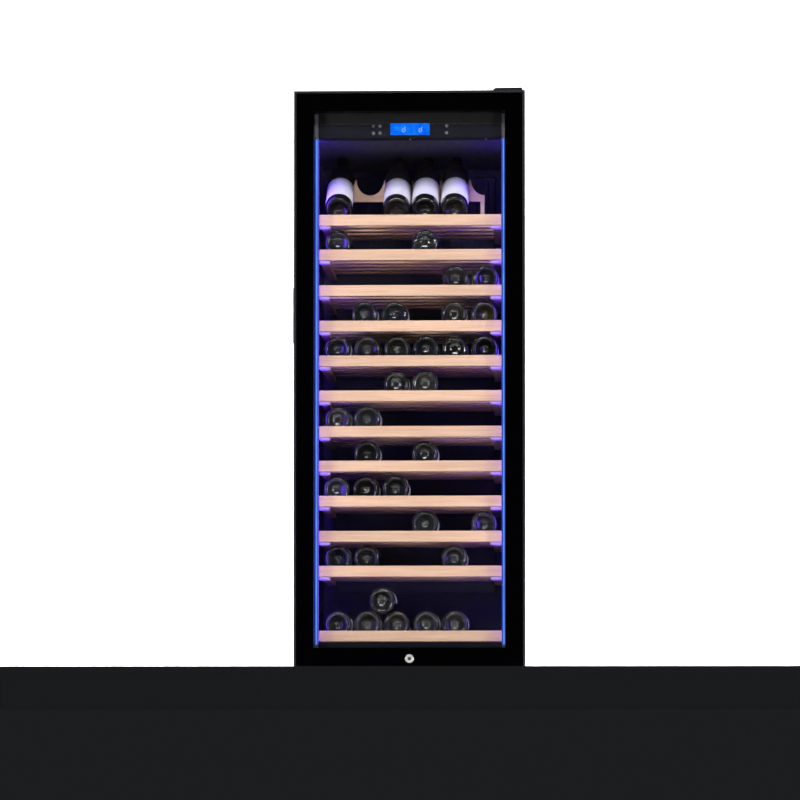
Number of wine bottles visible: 38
